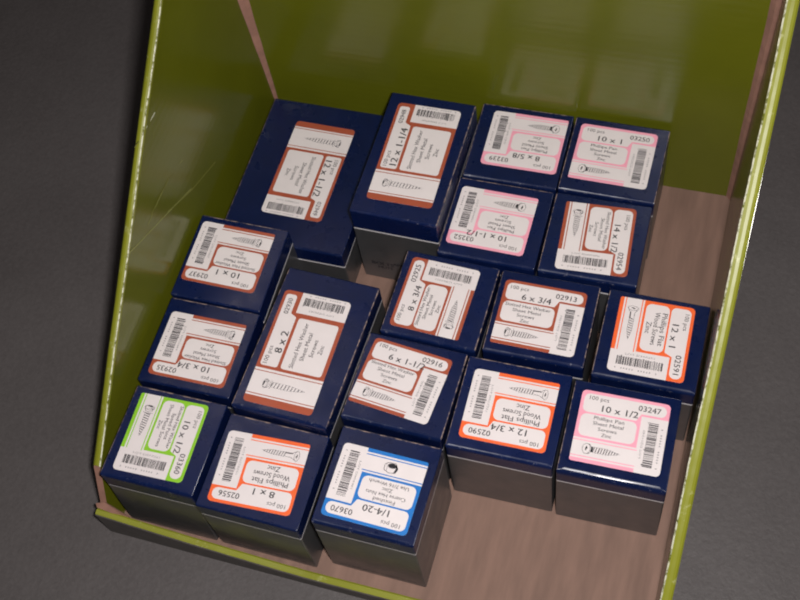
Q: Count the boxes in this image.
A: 18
